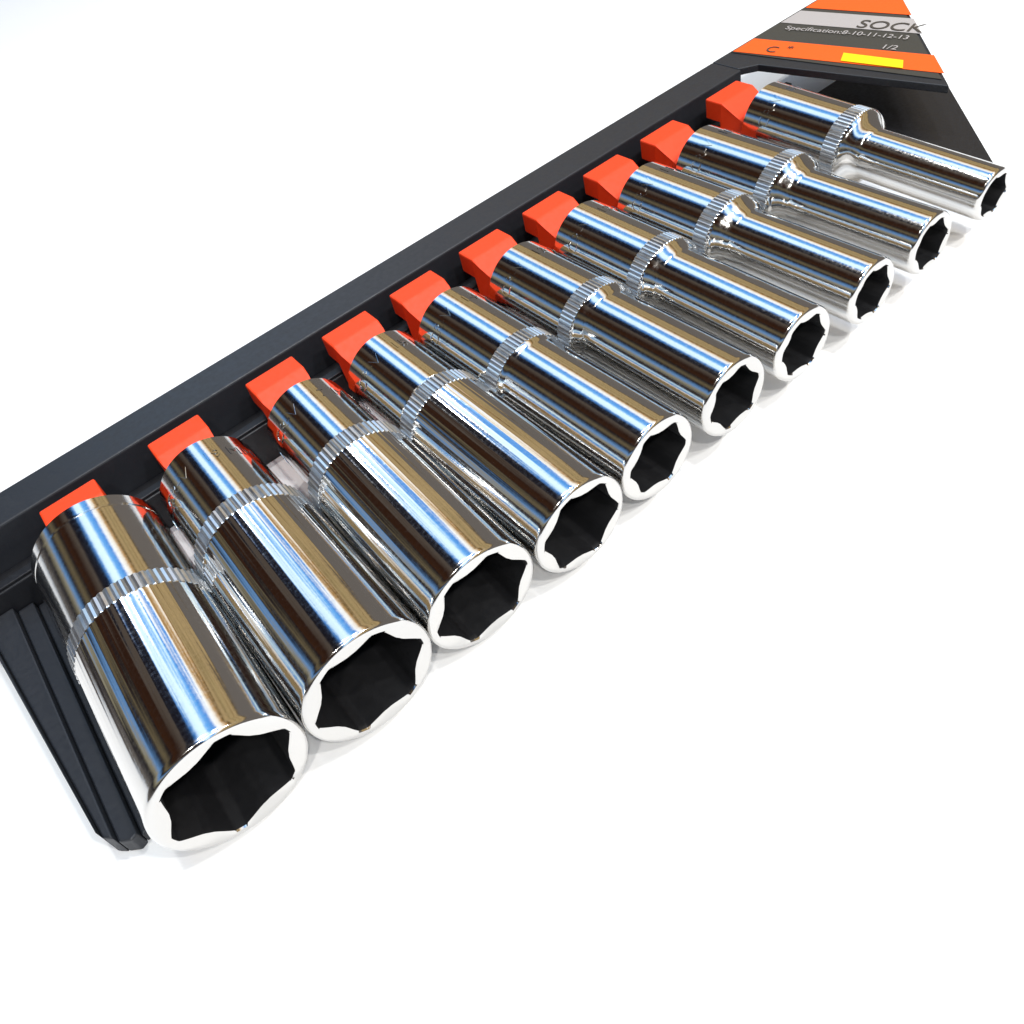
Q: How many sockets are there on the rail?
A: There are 10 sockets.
